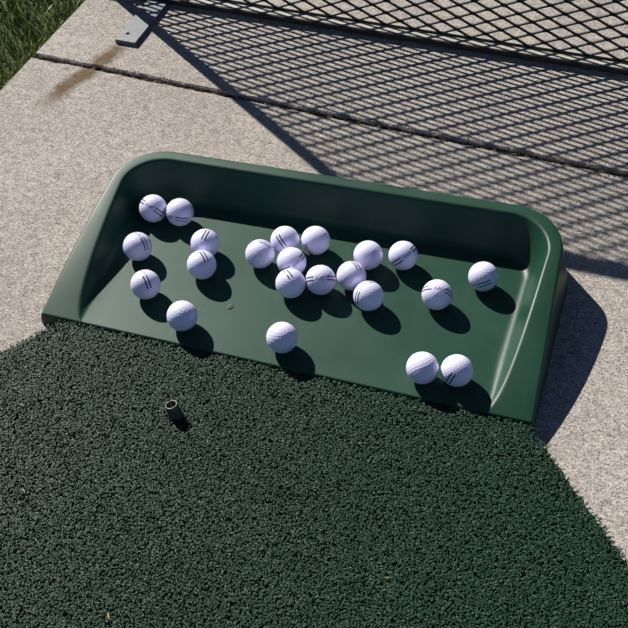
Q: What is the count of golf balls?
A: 22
